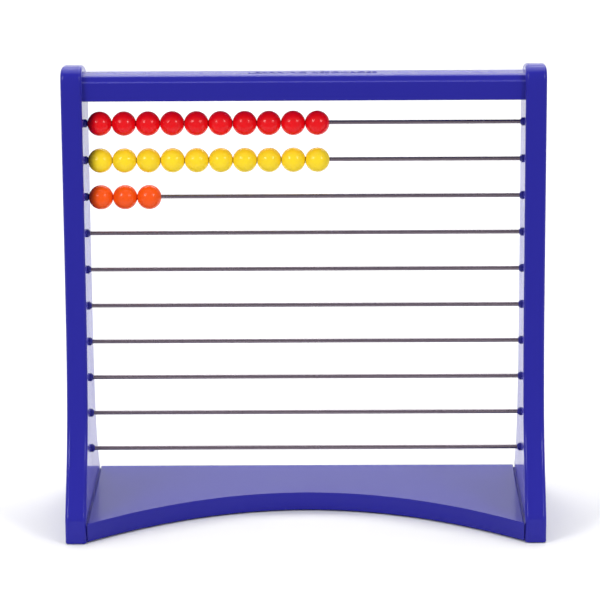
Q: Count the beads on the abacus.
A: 23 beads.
